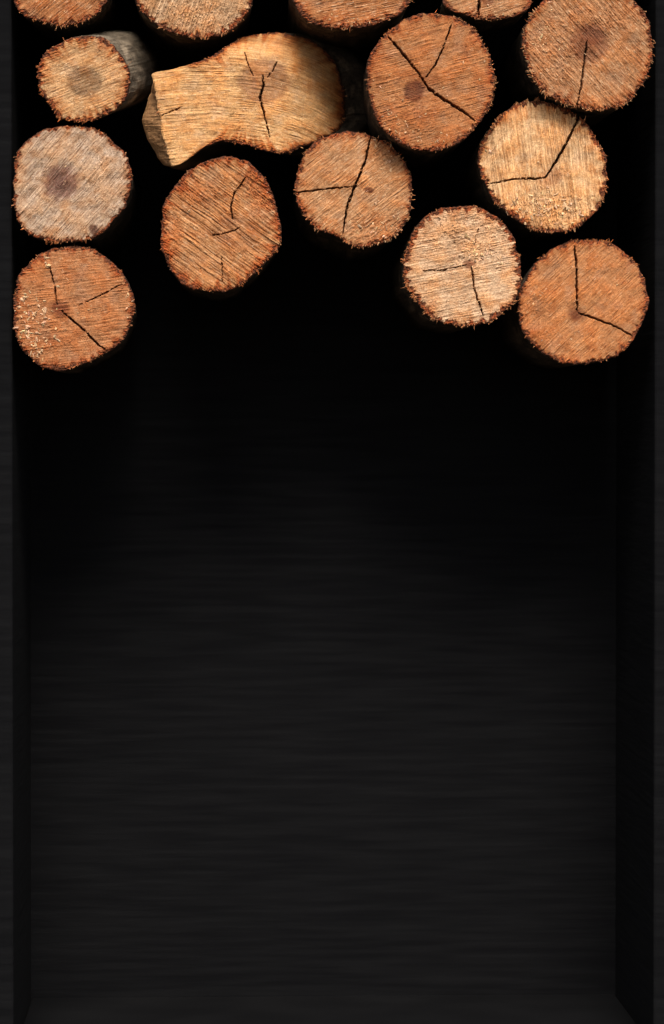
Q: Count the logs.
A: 15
